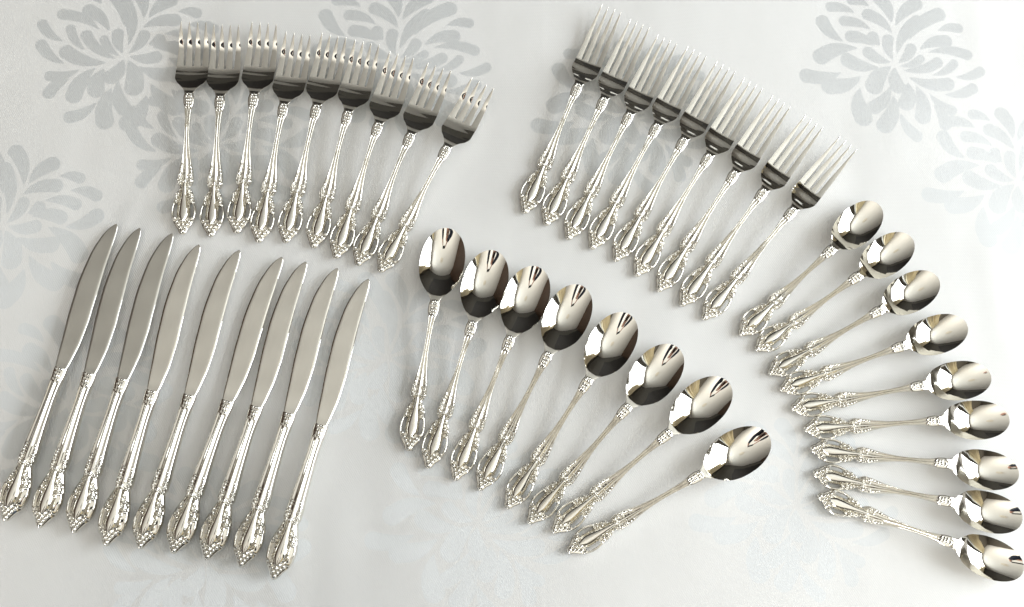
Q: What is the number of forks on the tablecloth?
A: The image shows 18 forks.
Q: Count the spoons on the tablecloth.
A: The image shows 17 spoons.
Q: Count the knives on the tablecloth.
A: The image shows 9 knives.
